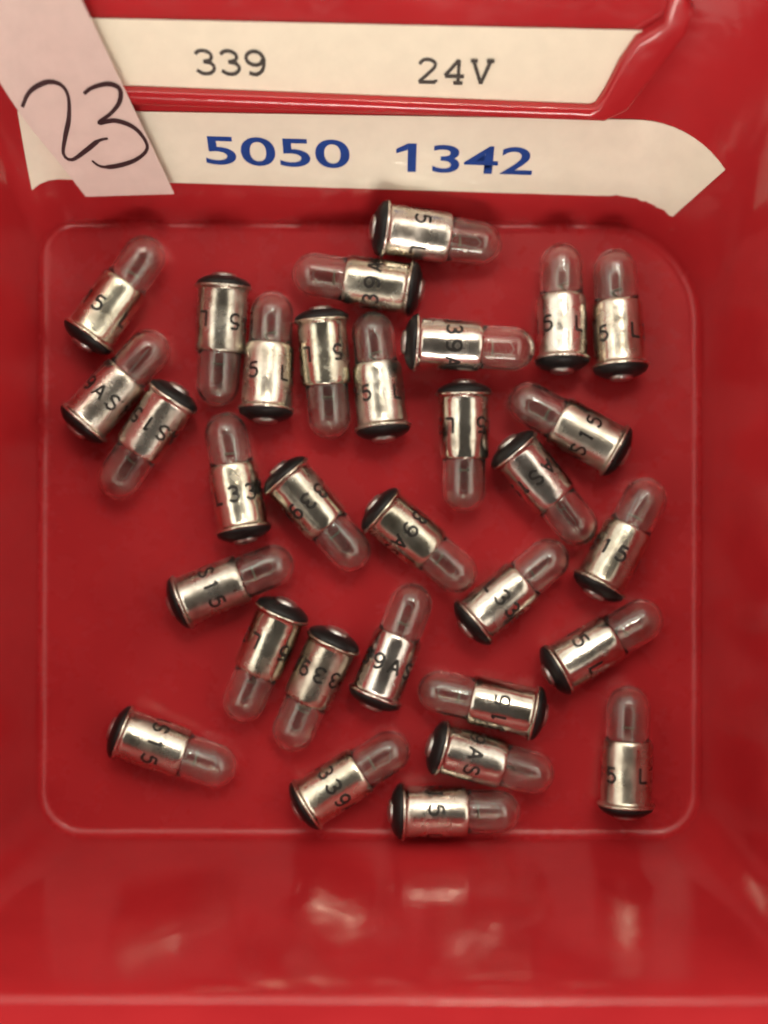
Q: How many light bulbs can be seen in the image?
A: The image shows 31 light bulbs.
